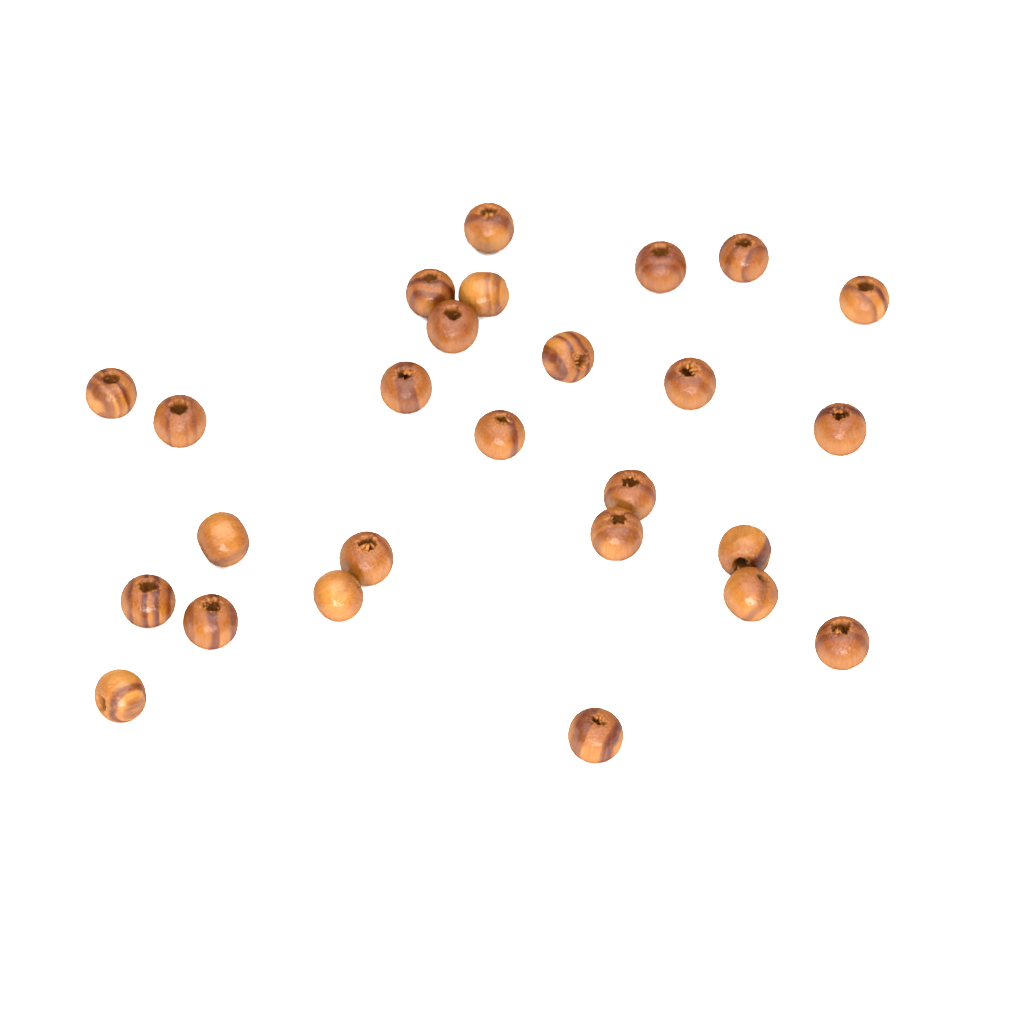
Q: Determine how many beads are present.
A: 26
